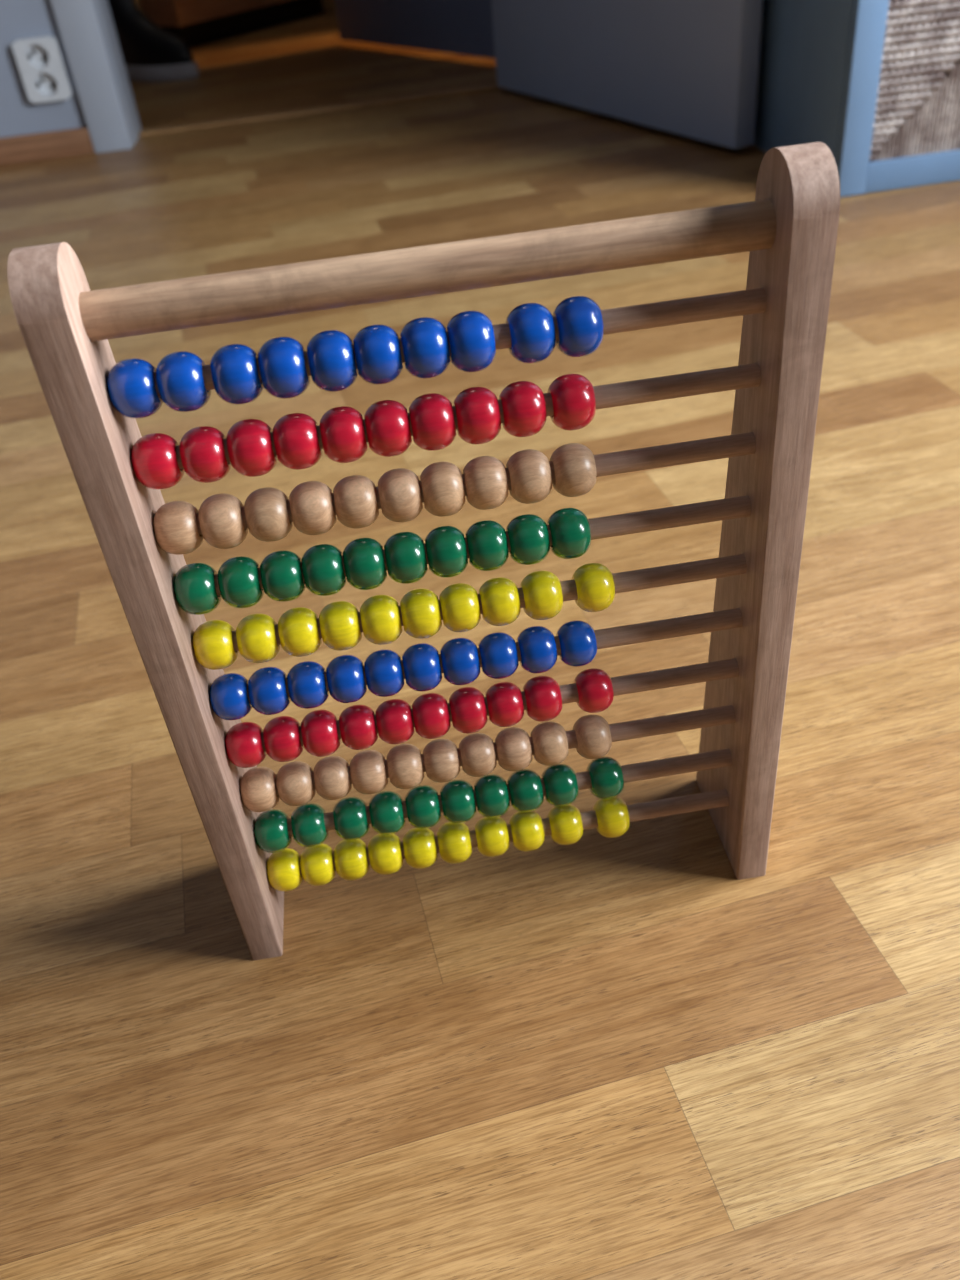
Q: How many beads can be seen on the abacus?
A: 100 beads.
